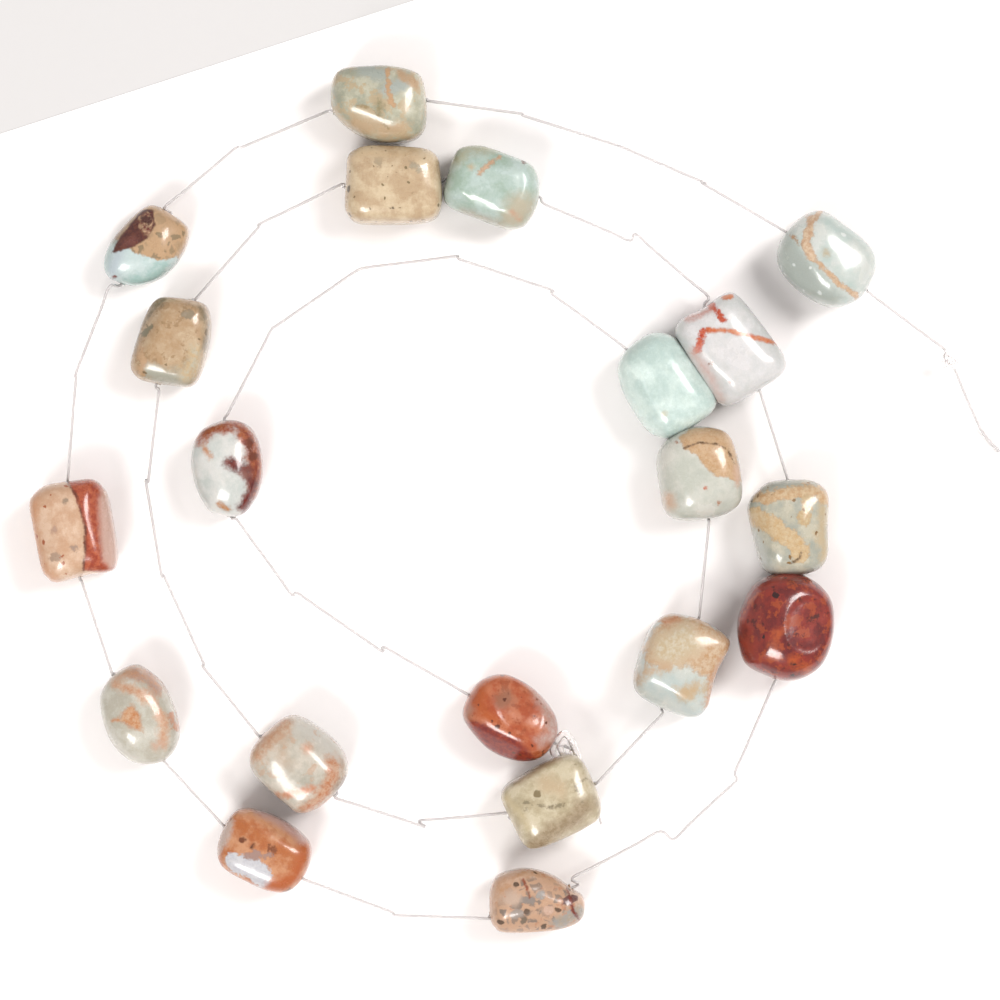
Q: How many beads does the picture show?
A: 20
